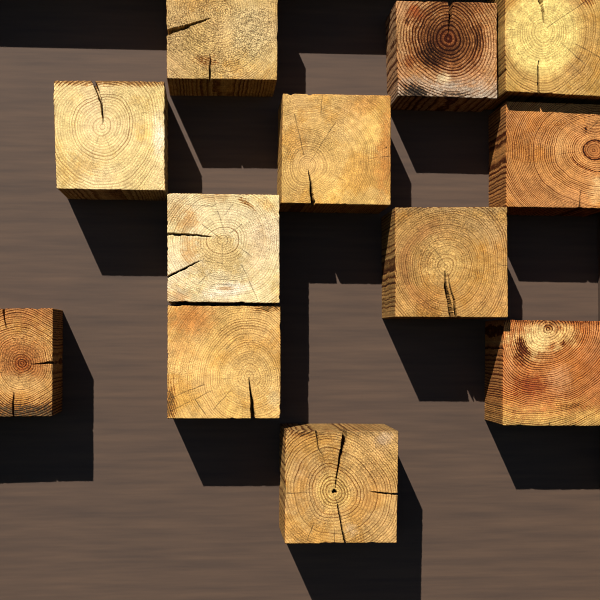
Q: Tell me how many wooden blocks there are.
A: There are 12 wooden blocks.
